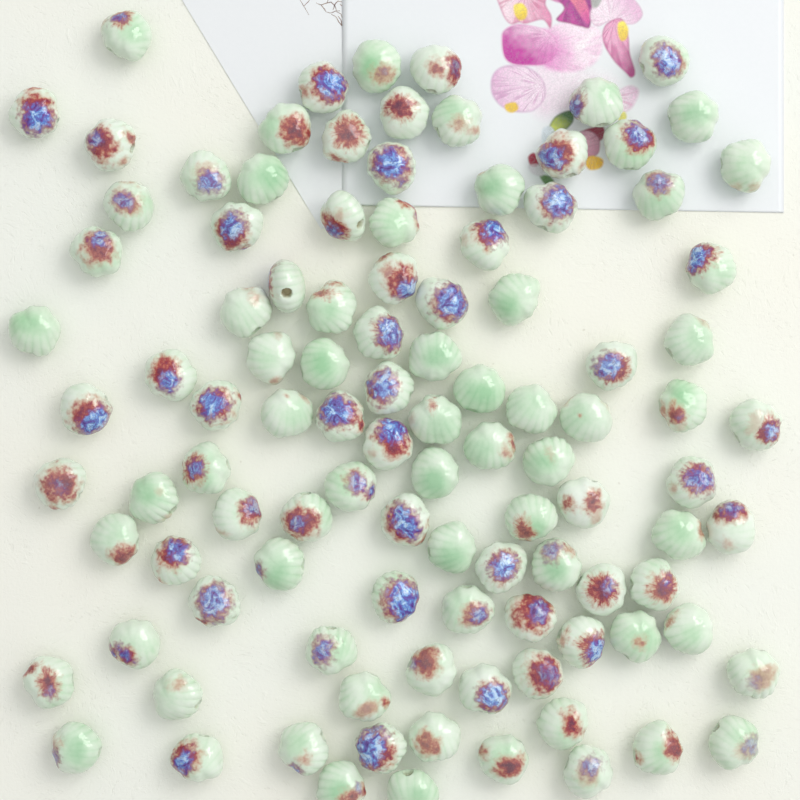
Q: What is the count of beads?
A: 106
